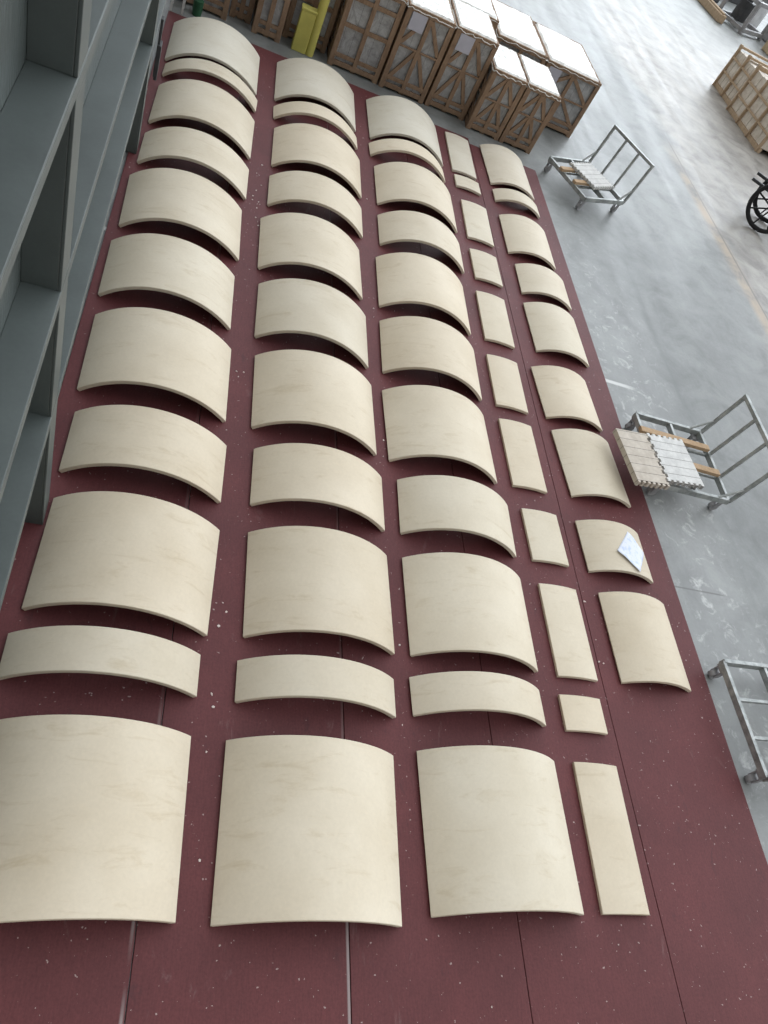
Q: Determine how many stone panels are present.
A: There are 53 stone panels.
